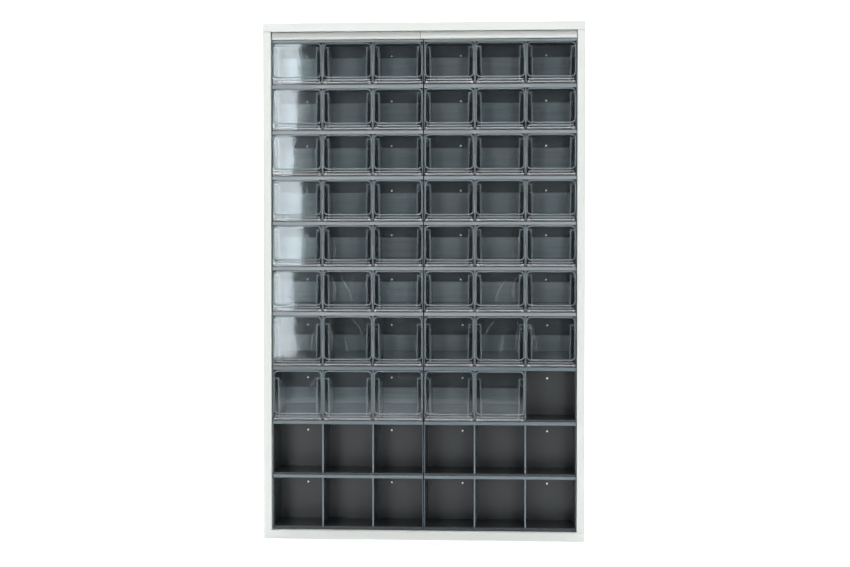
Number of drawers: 47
